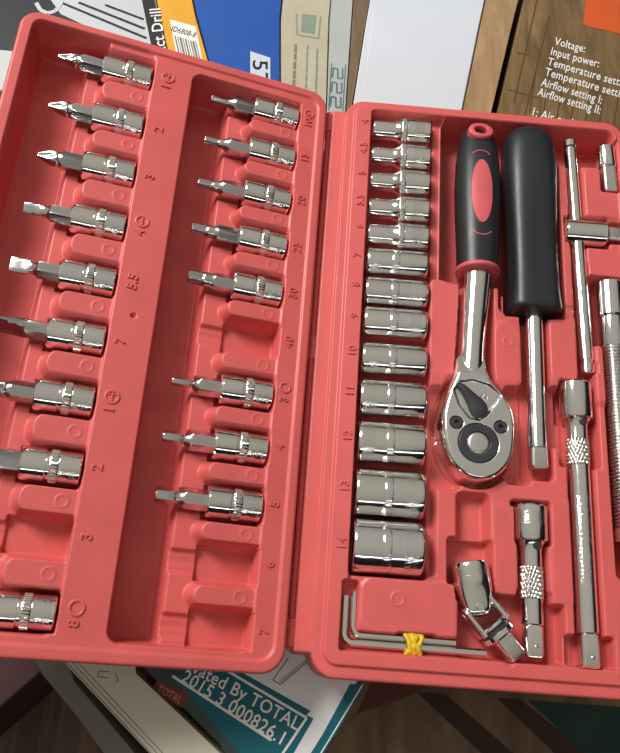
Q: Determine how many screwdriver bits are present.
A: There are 17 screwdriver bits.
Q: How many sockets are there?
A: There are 13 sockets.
